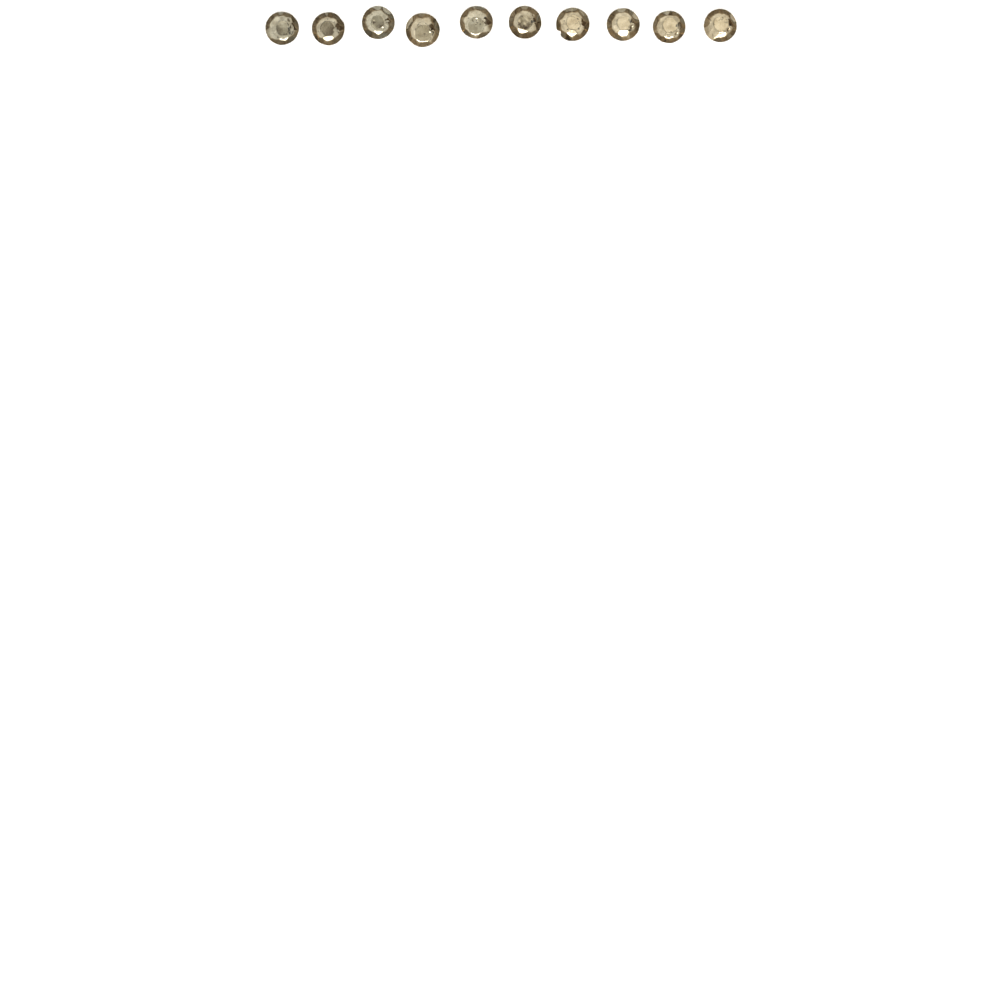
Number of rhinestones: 10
